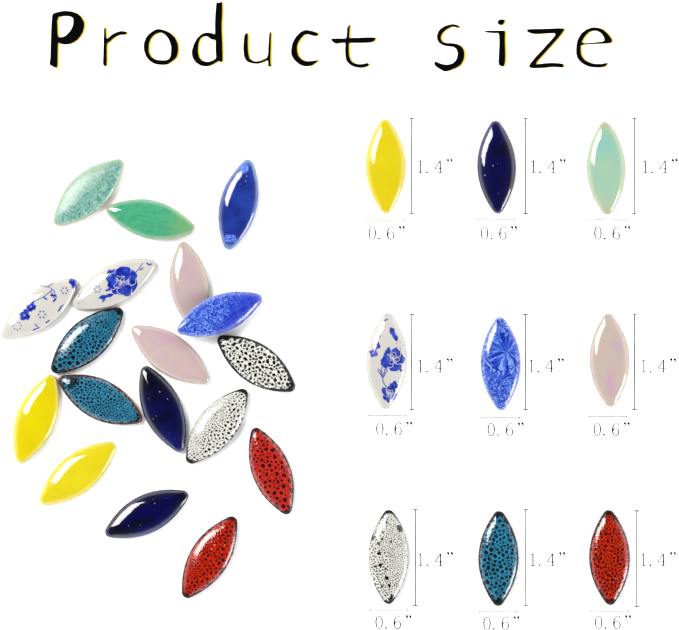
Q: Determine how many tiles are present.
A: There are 27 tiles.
